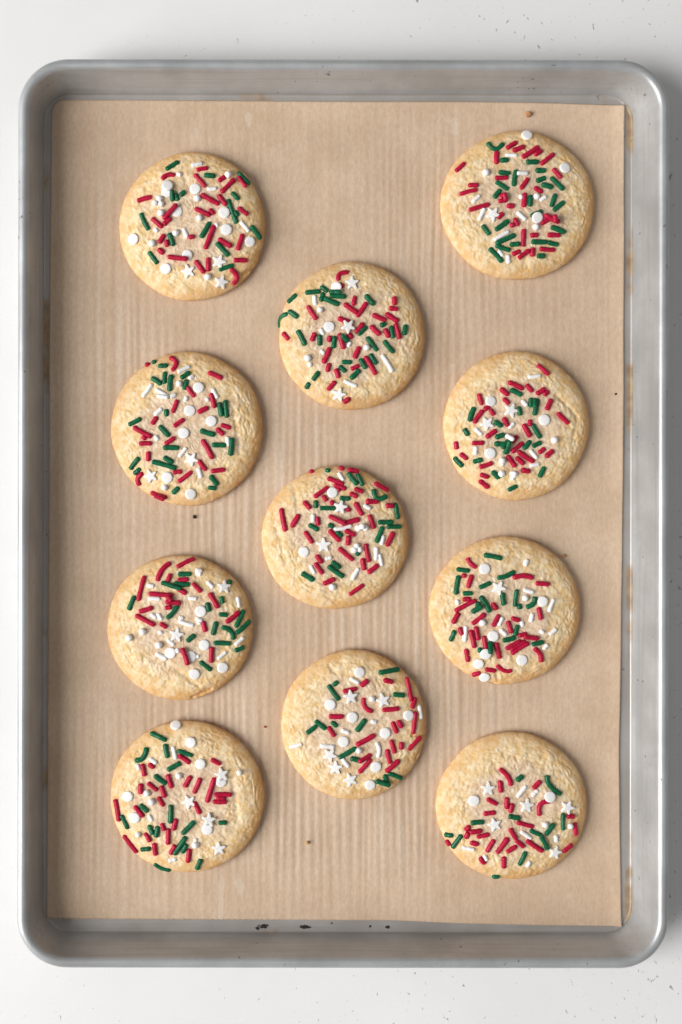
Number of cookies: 11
